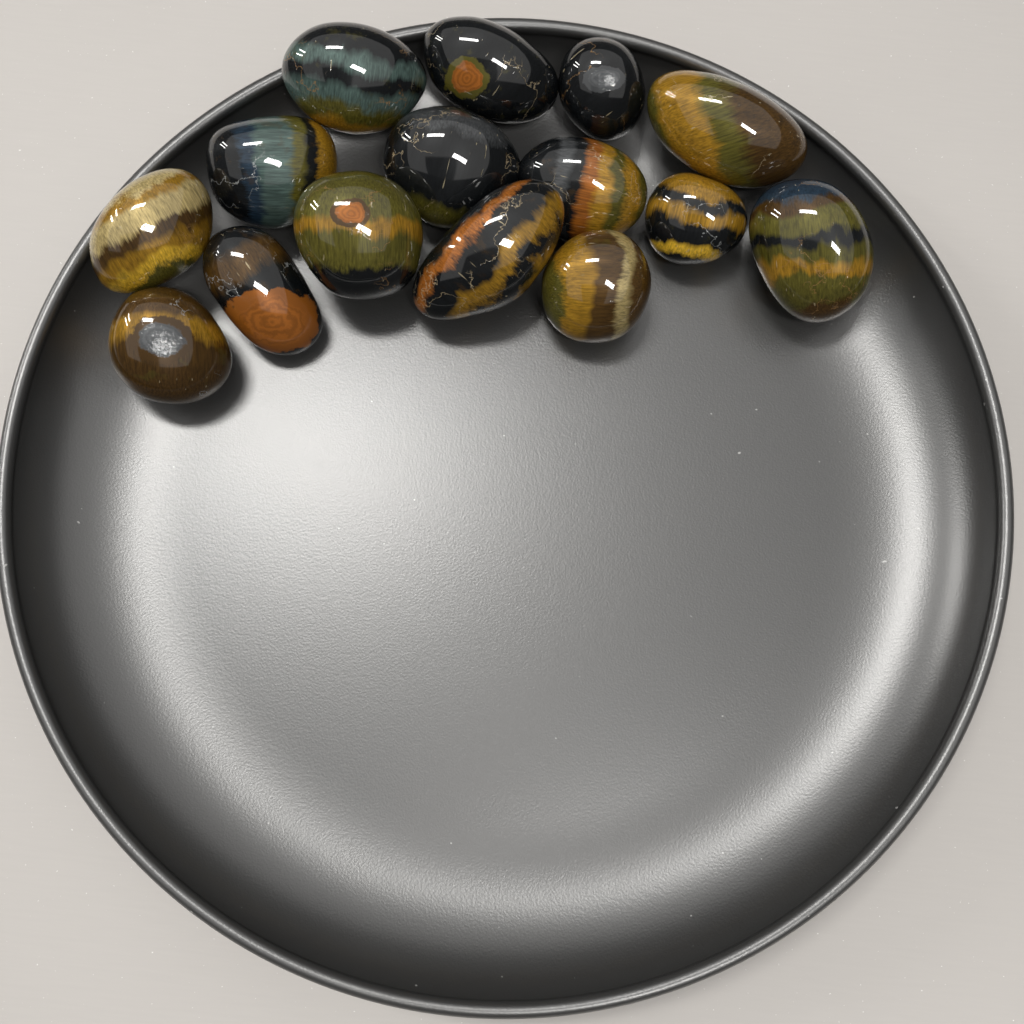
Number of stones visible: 15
